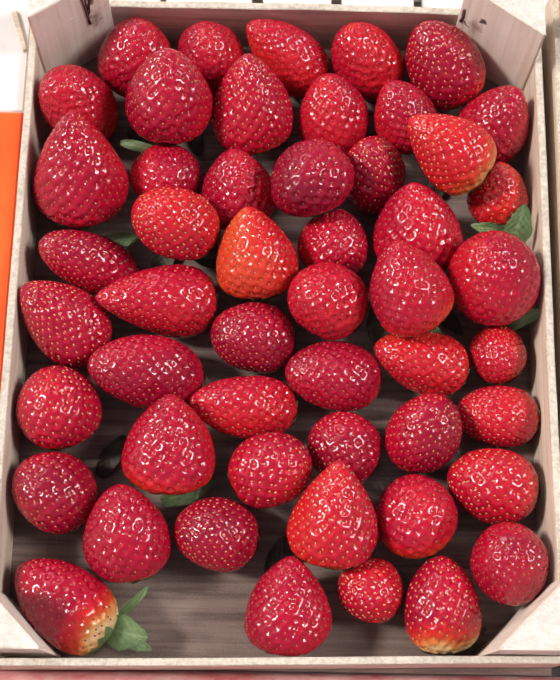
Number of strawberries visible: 51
